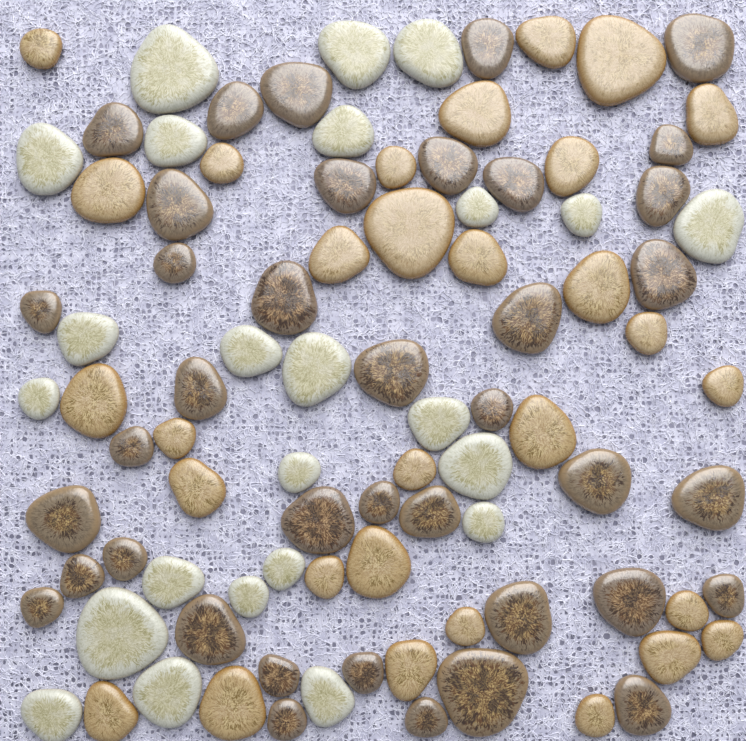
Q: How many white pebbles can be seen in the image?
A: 24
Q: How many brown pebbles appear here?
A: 39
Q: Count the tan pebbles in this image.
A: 30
